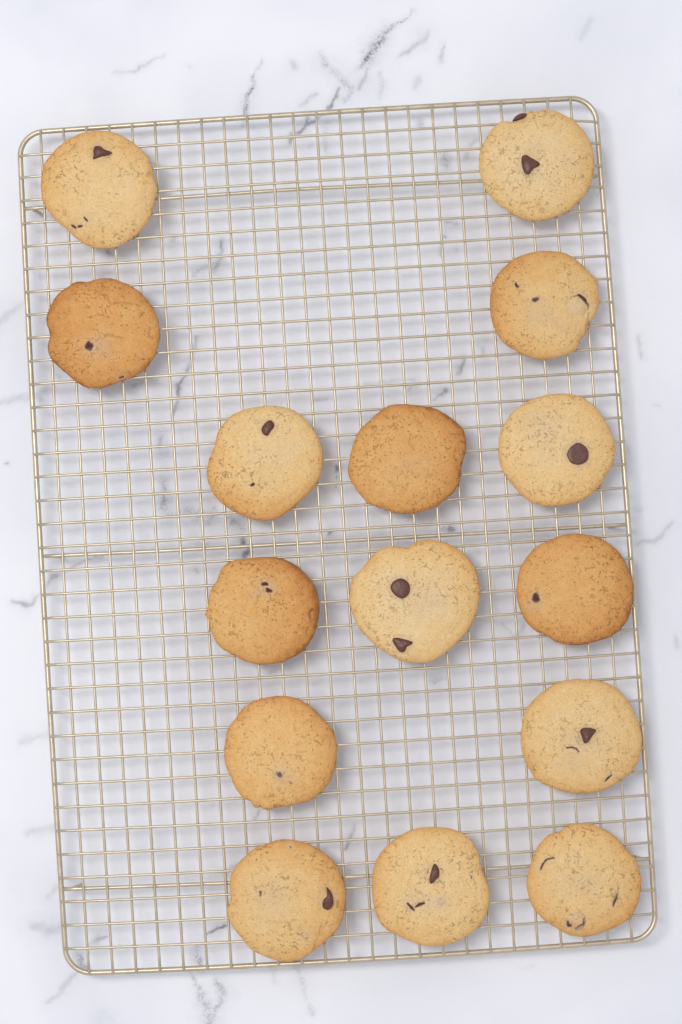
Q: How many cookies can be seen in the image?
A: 15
